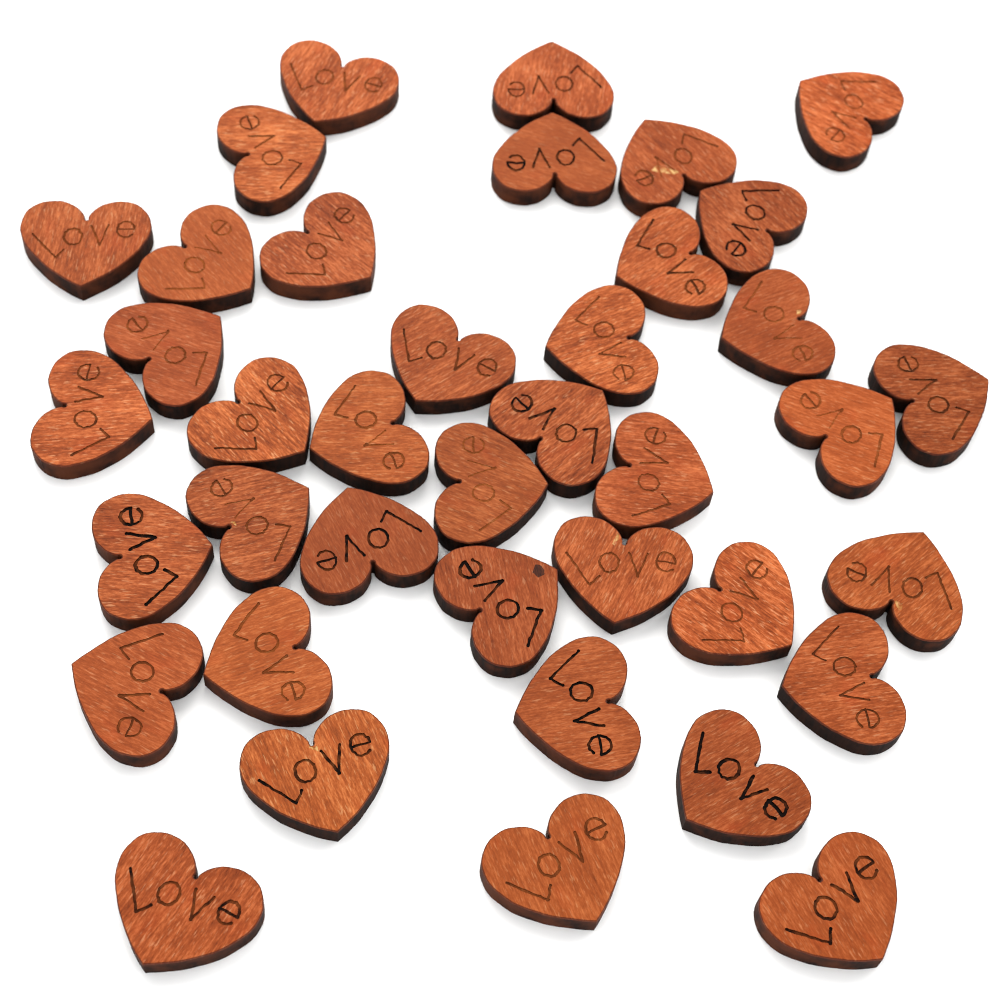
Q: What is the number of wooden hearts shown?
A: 39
